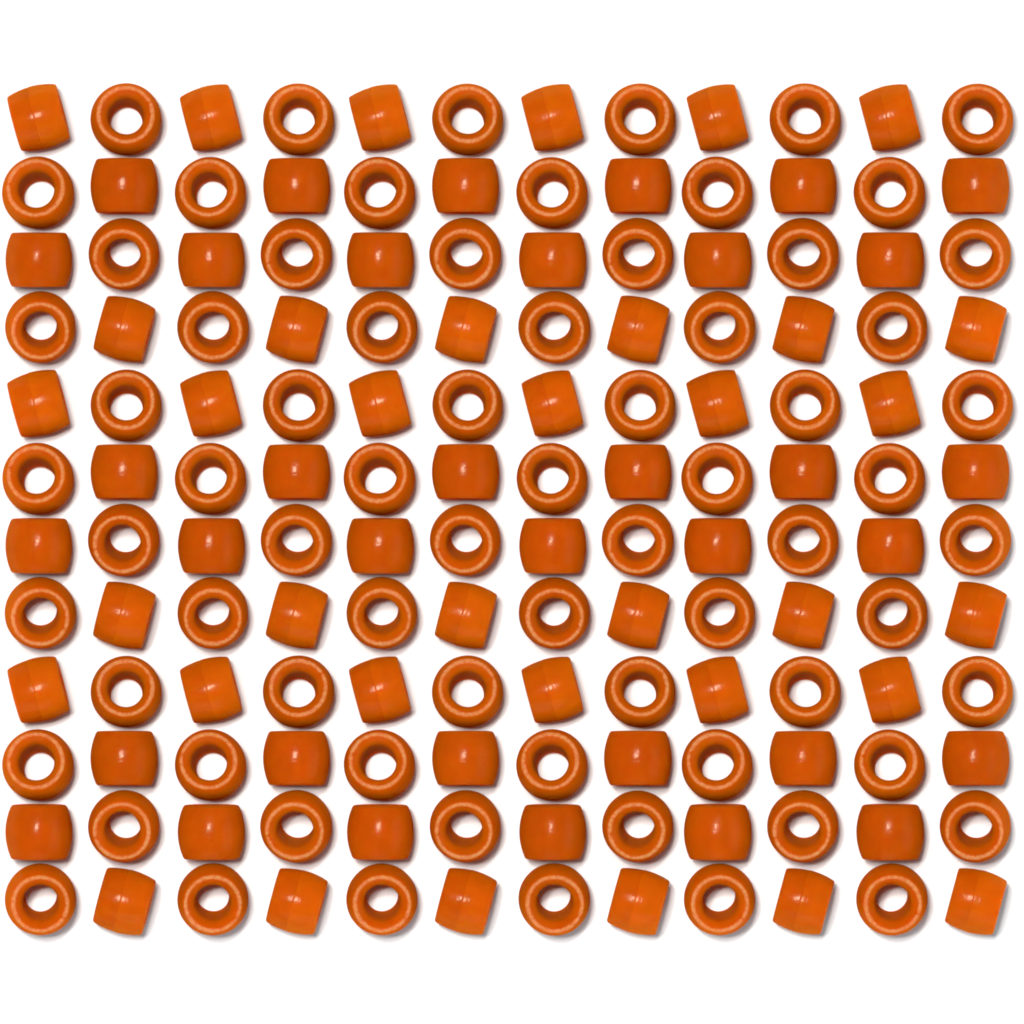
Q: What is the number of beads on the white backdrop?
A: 144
